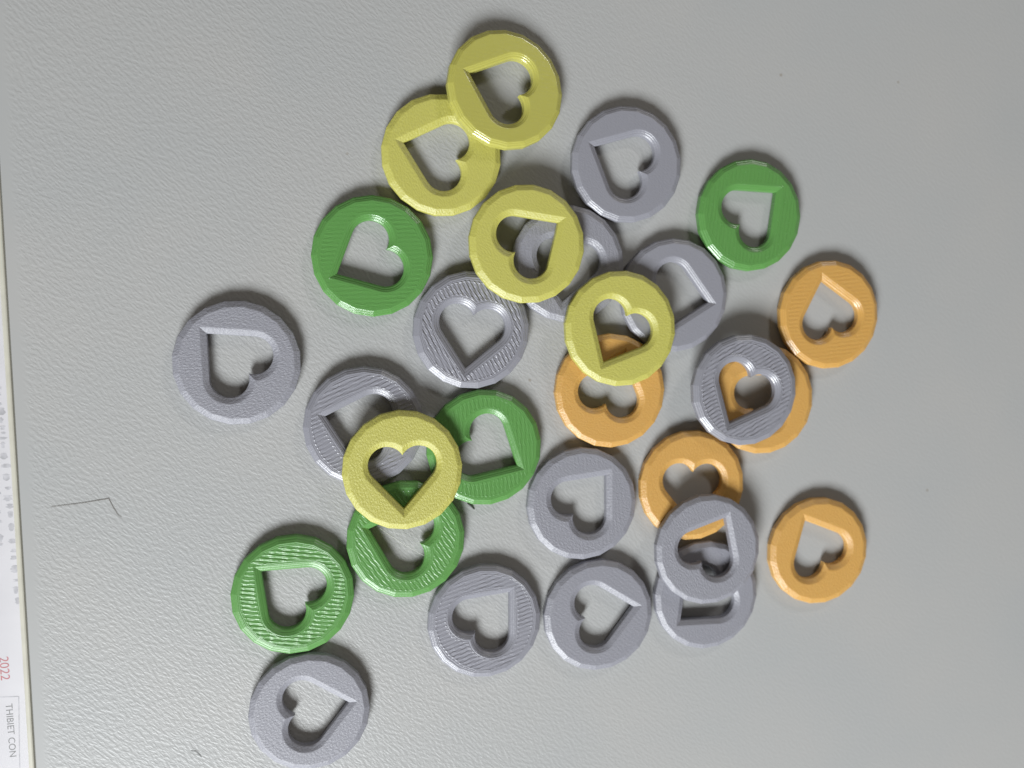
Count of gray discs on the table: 13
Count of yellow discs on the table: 5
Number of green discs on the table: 5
